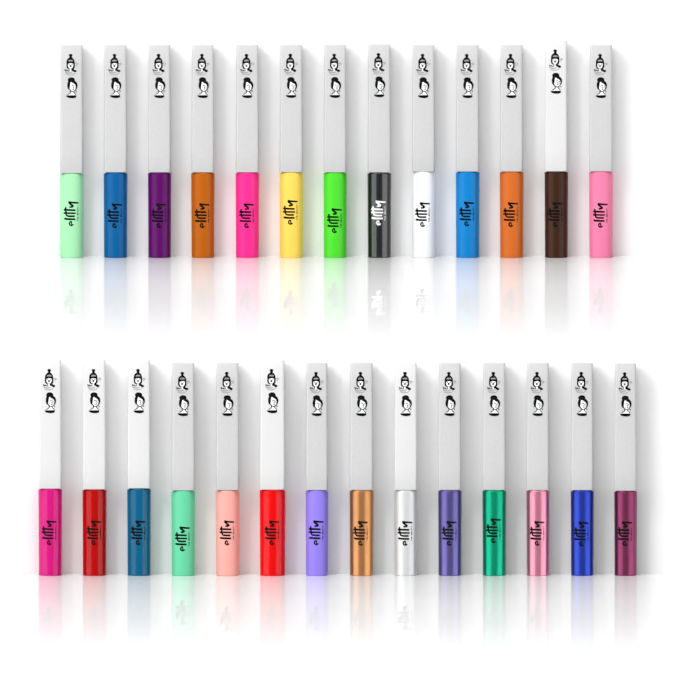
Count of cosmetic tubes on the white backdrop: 27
